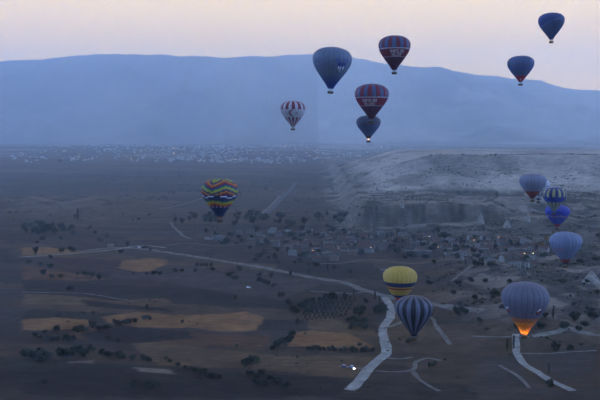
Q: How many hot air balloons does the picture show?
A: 16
